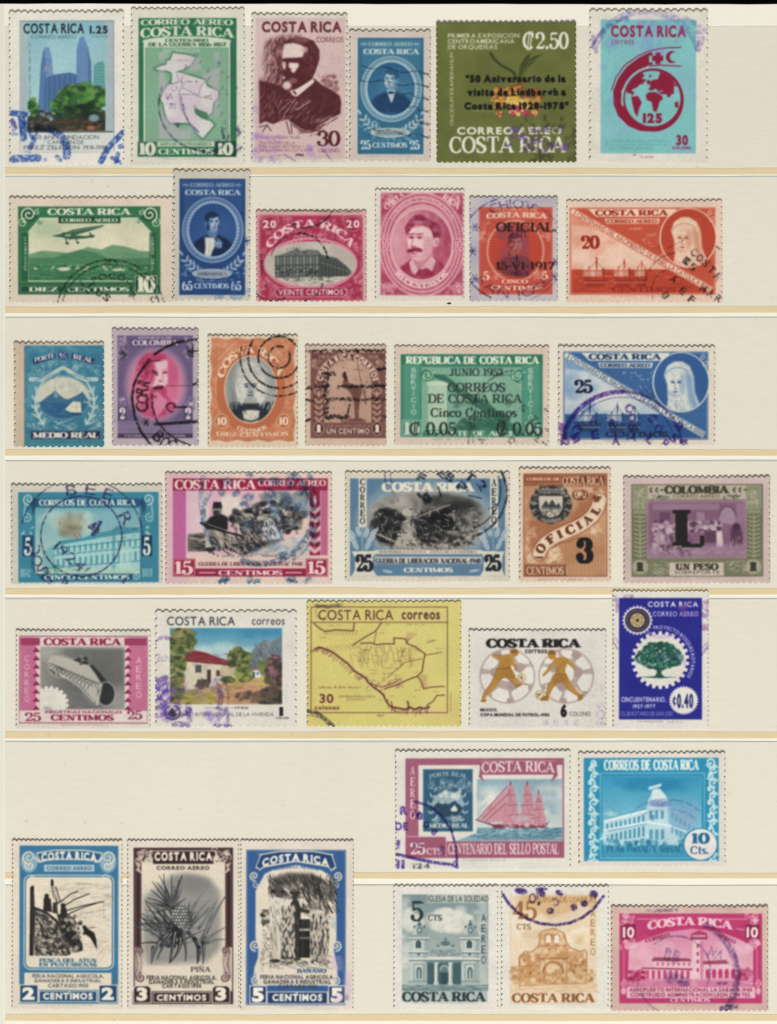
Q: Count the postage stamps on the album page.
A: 36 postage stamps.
